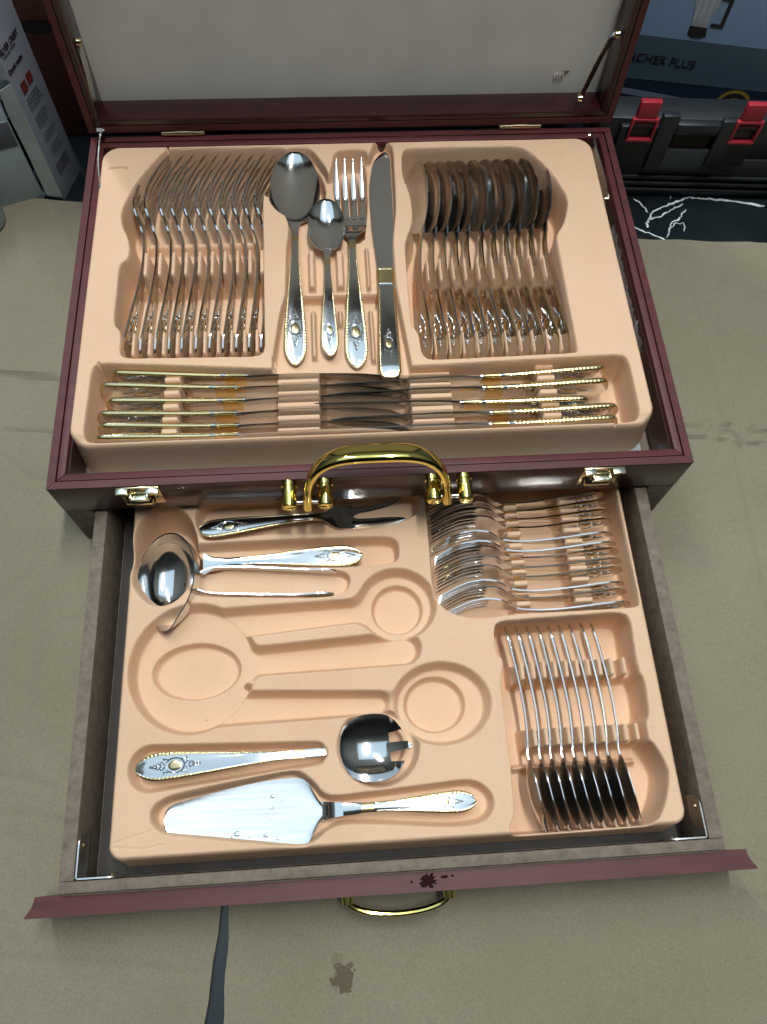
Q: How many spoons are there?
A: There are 22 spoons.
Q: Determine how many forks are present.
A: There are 25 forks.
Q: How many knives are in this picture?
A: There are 12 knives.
